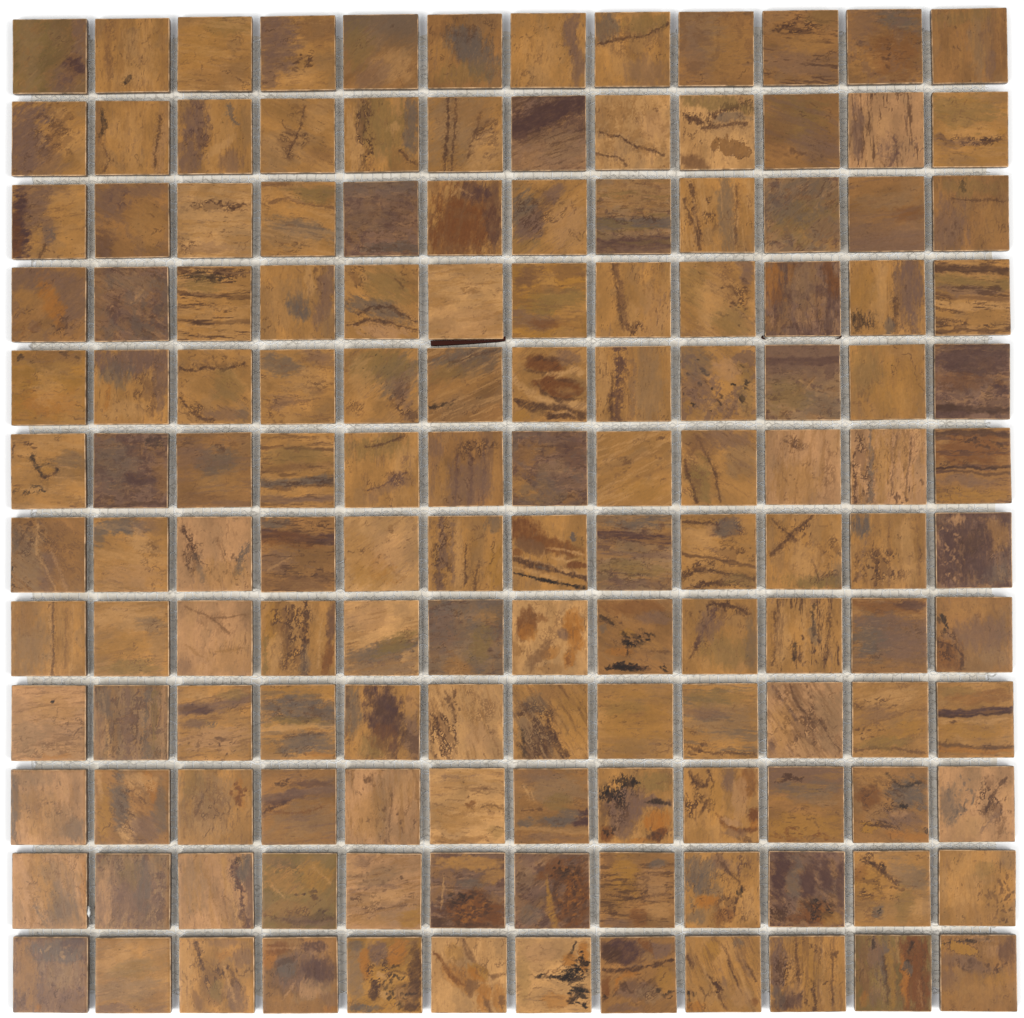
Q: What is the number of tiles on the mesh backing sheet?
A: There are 144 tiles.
